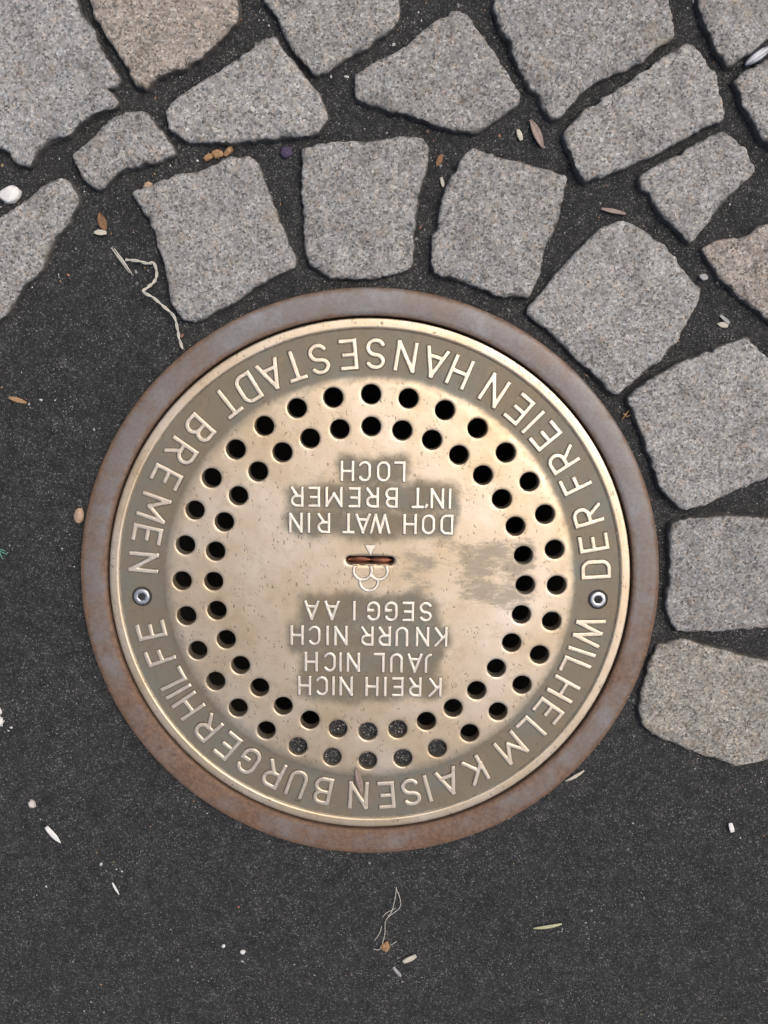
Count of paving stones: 20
